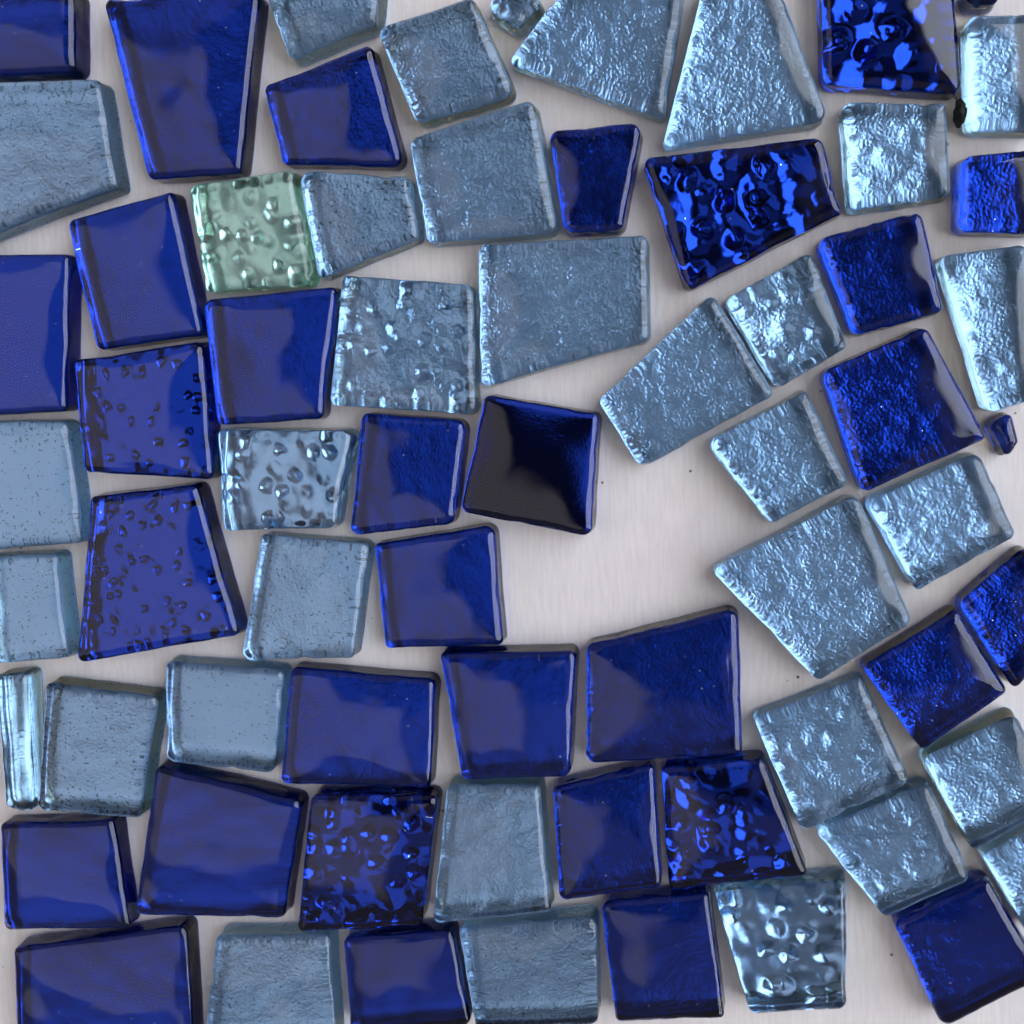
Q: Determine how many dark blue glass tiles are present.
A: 33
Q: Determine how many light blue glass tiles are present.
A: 33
